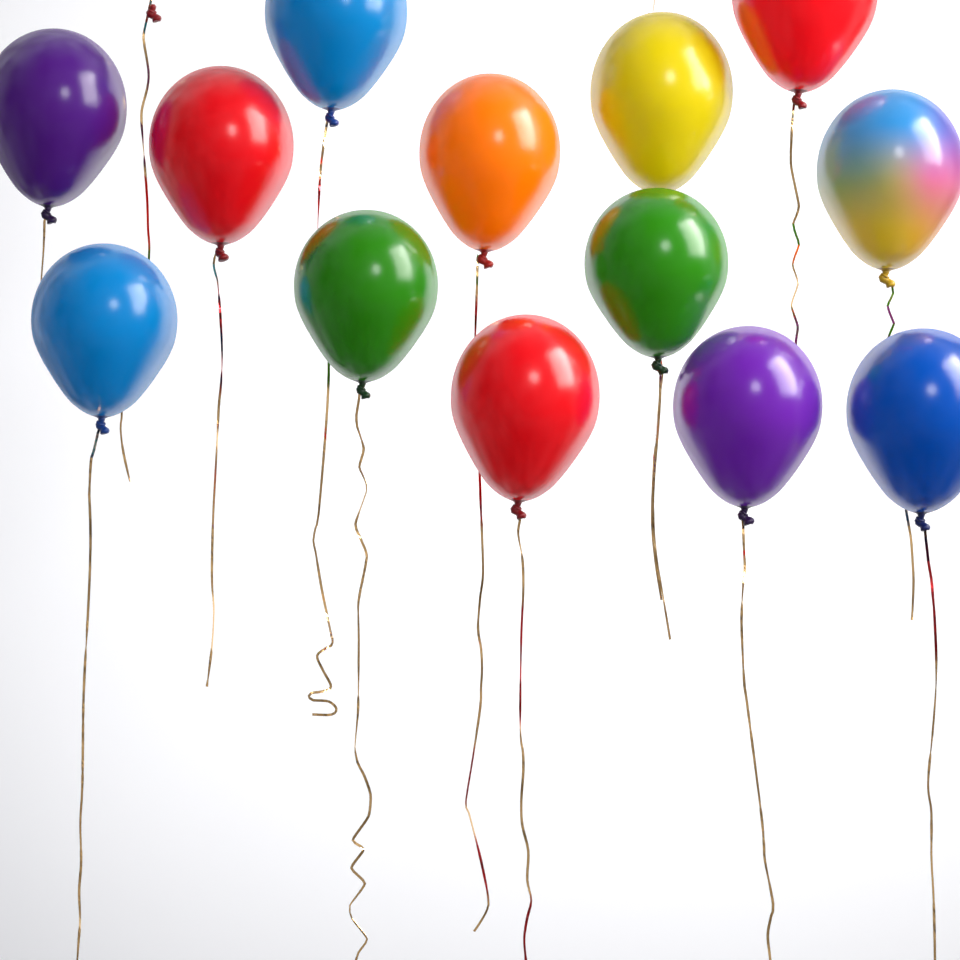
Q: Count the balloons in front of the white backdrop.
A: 13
